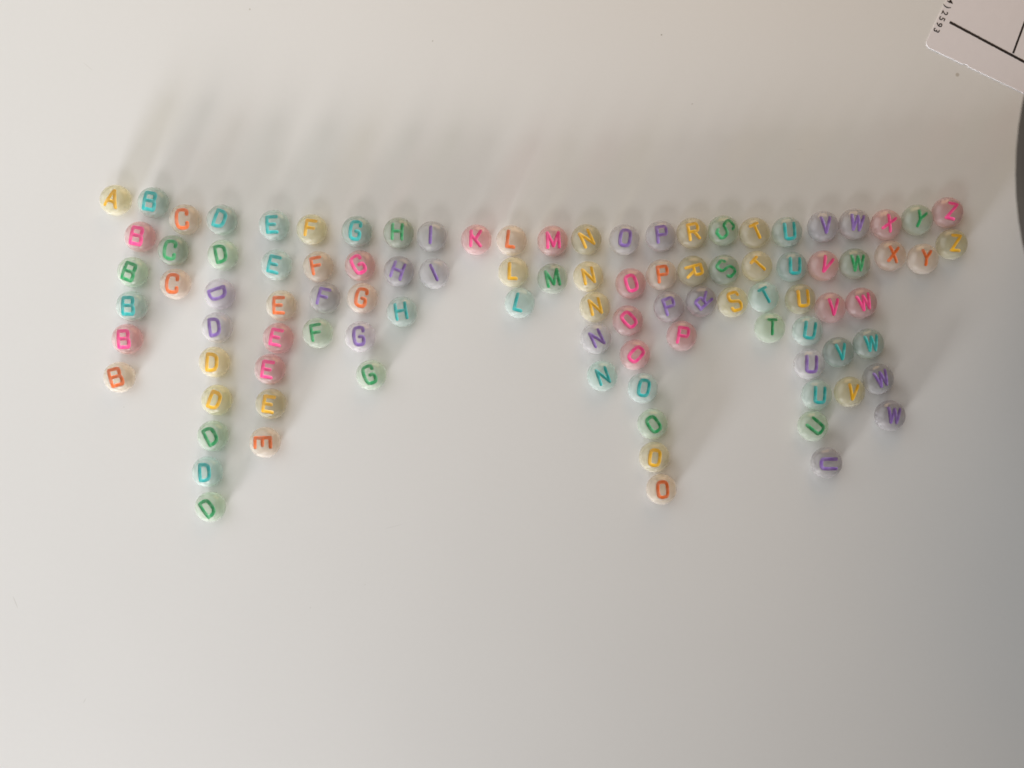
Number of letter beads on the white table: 98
